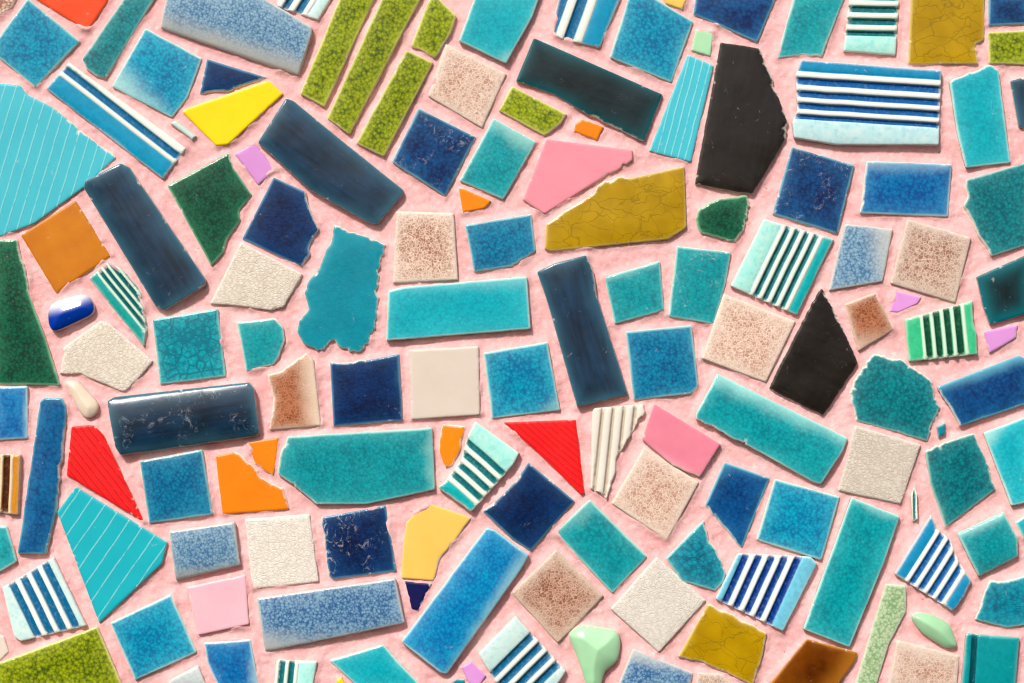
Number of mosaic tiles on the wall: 148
